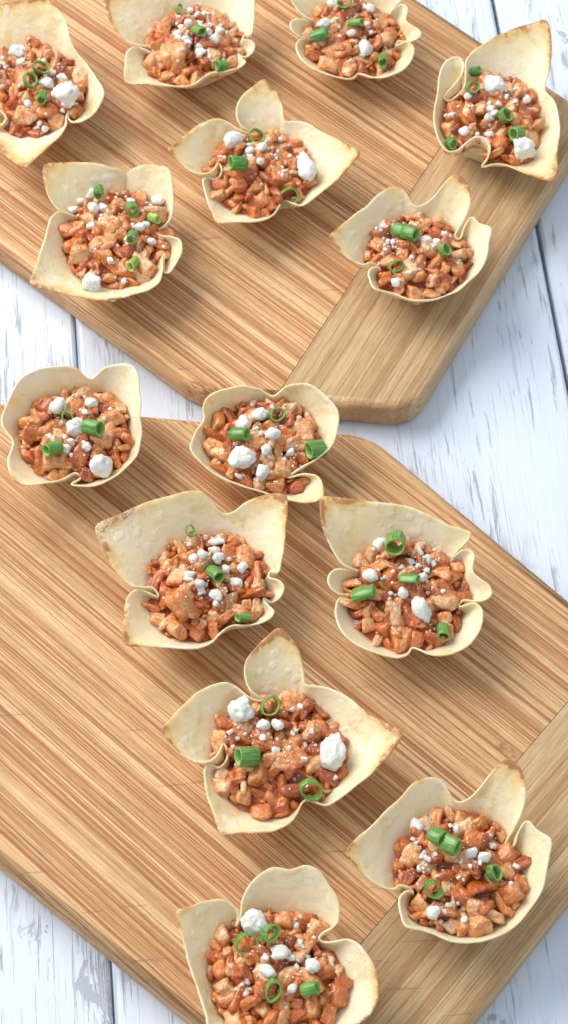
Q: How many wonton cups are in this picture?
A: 14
